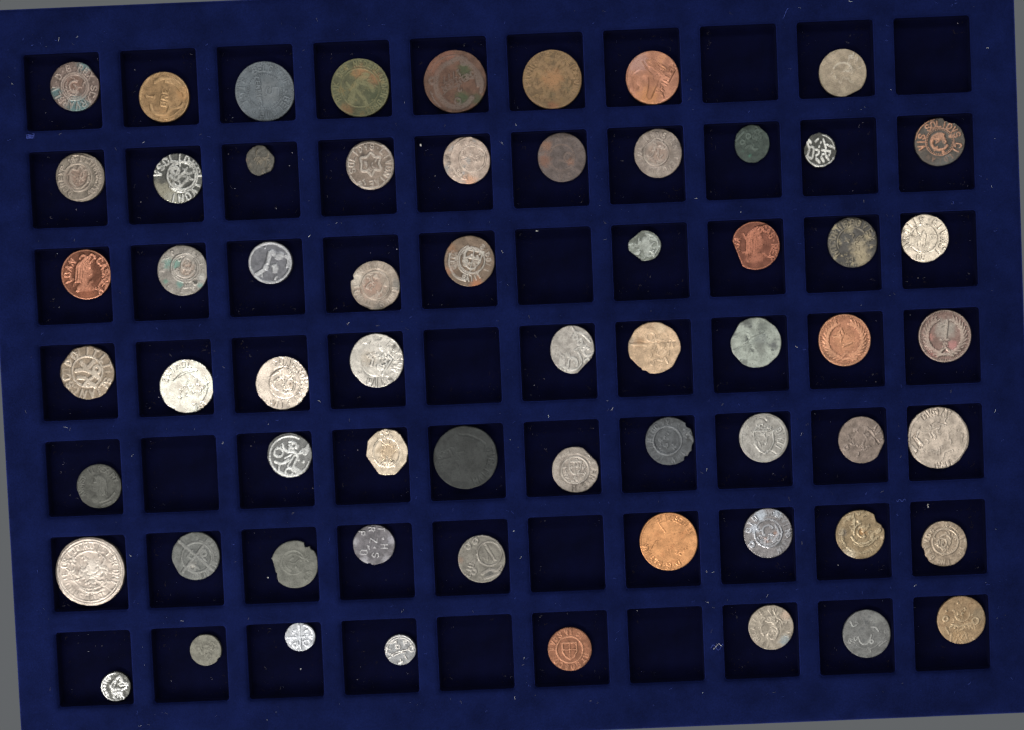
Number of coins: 62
